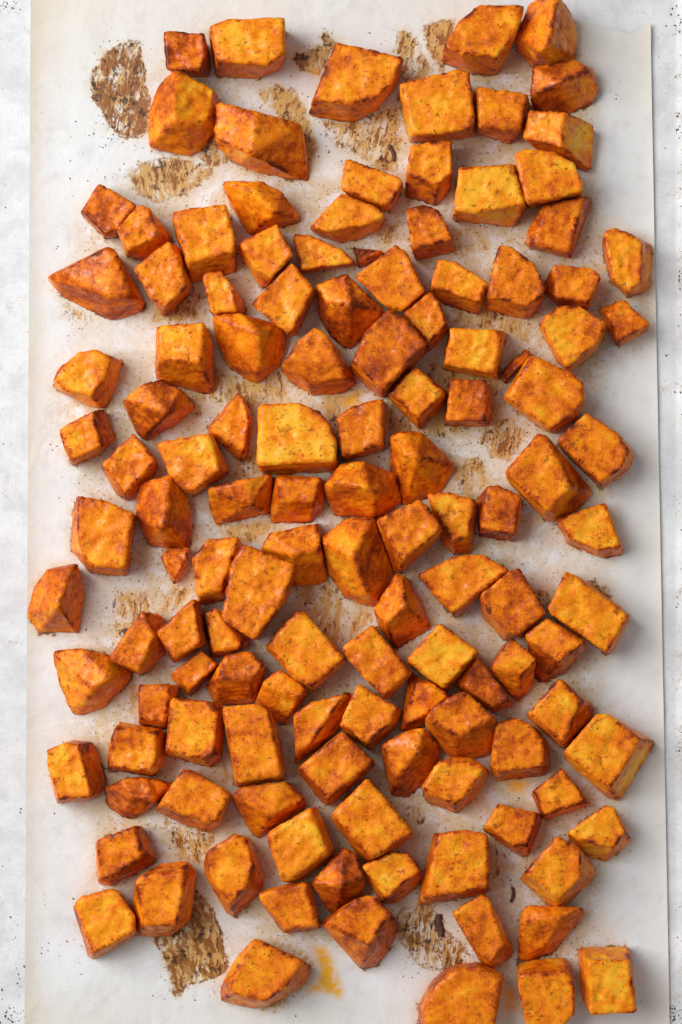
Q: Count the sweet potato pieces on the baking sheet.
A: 129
